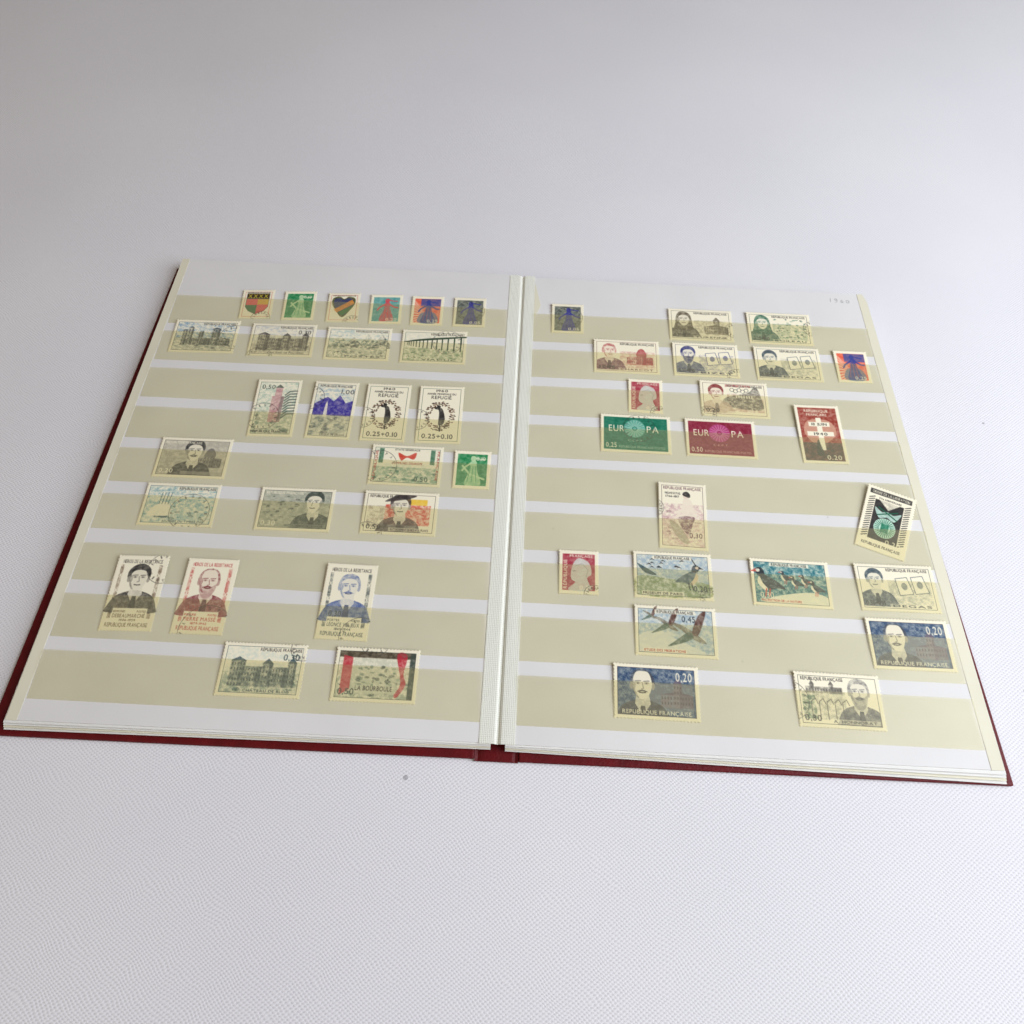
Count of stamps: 47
